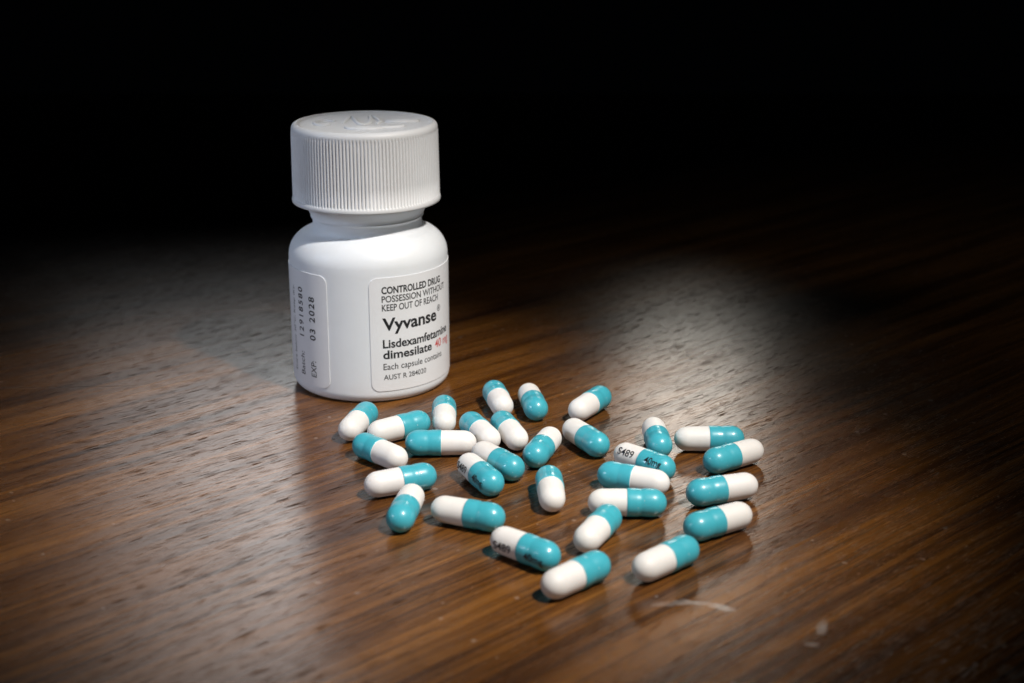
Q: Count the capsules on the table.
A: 30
